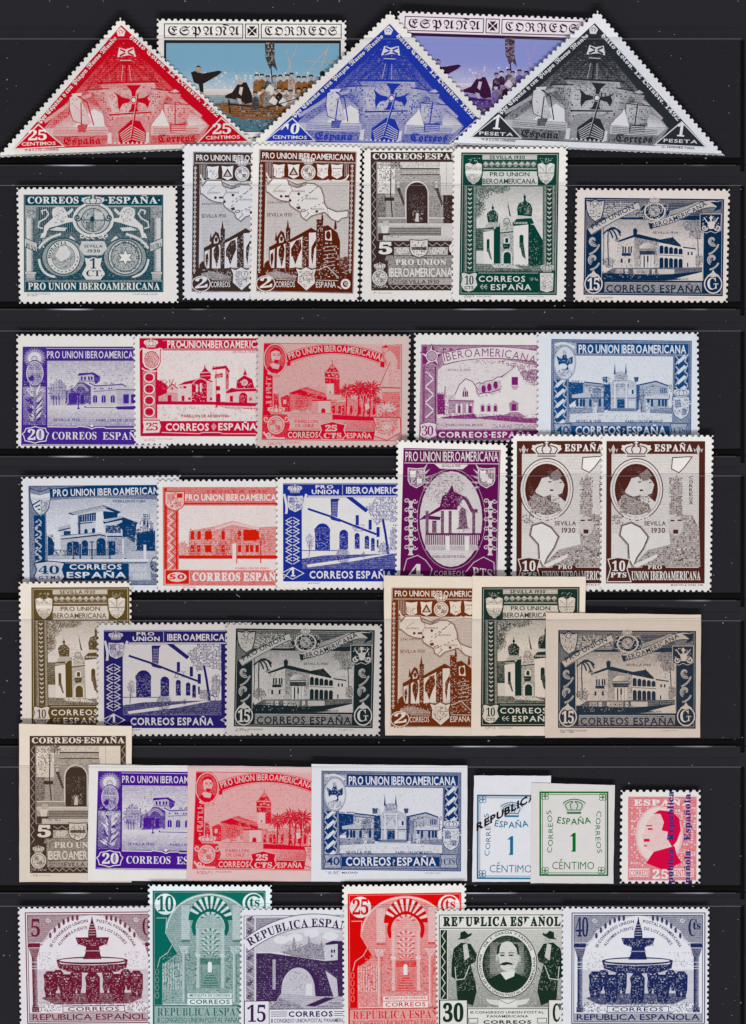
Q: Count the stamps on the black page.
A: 41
